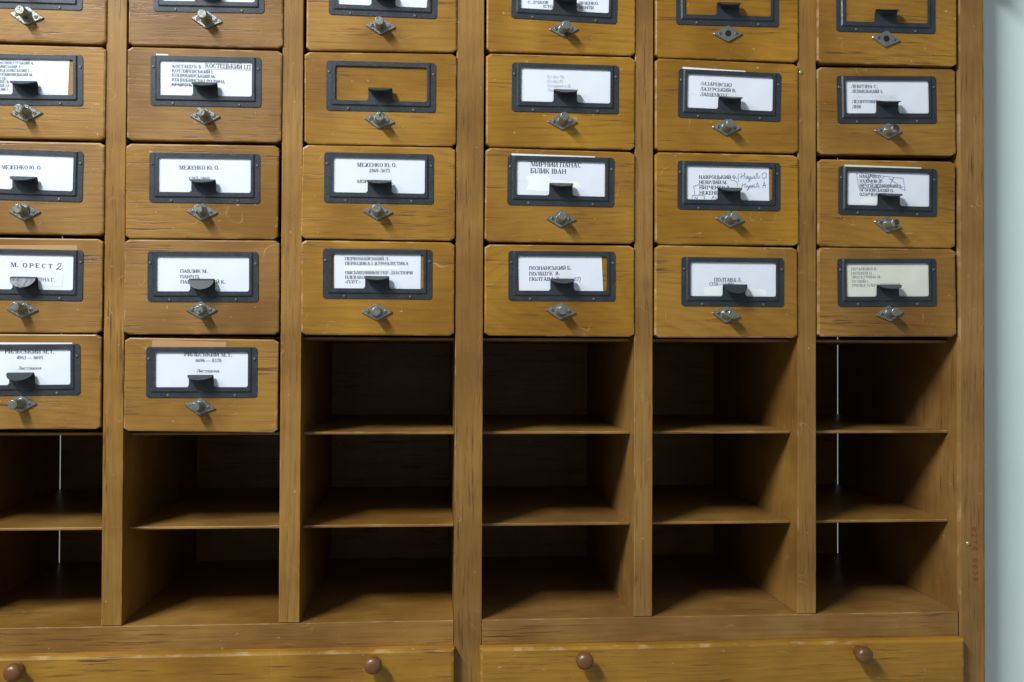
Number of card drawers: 26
